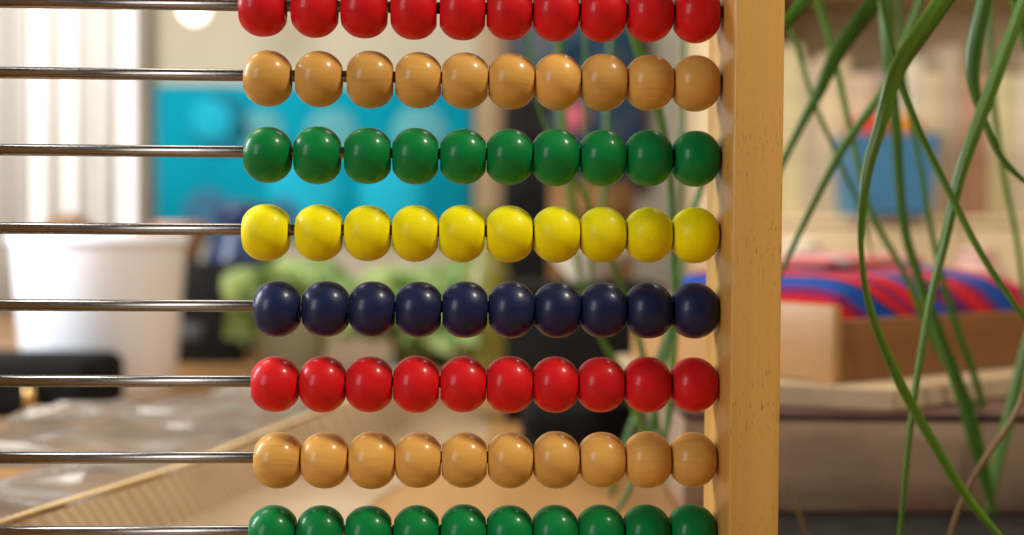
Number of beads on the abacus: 80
